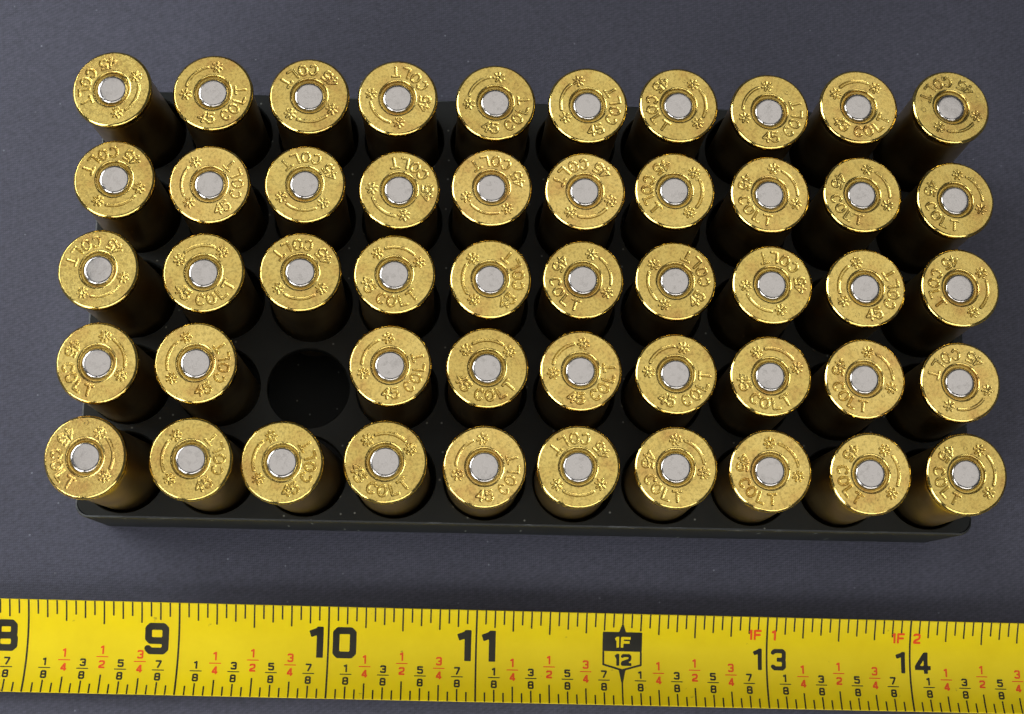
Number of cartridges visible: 49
